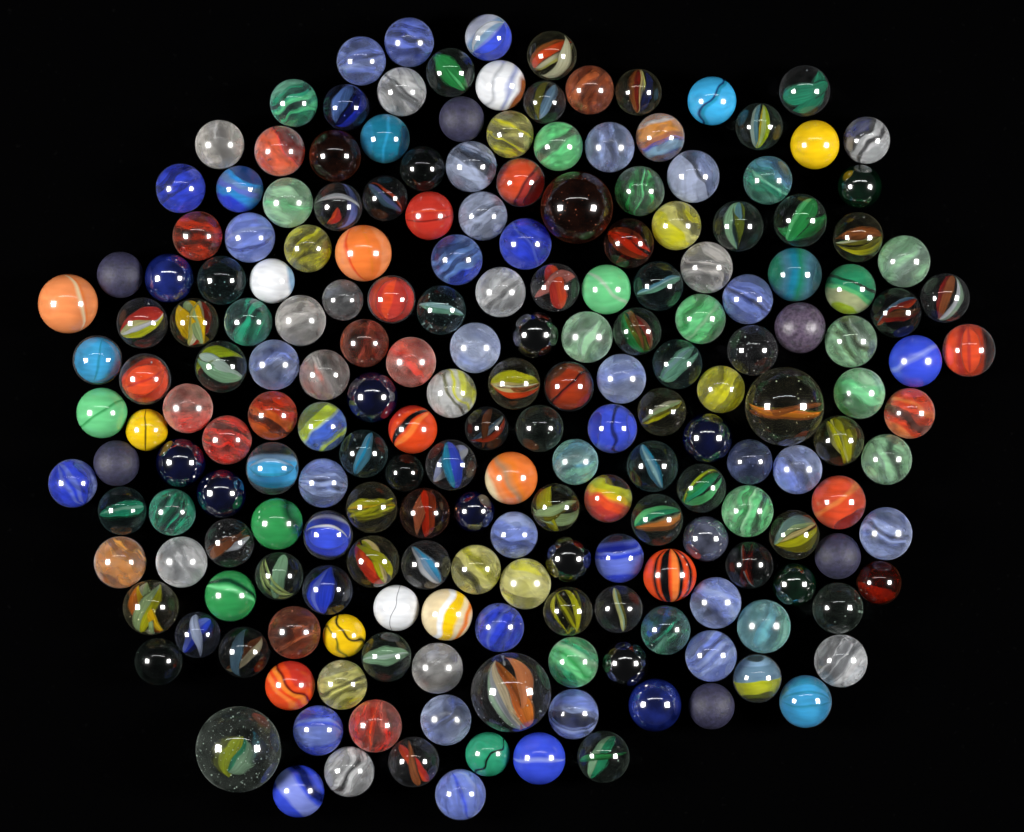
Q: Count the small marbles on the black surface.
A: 200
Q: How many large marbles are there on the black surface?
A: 4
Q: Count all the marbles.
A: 204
